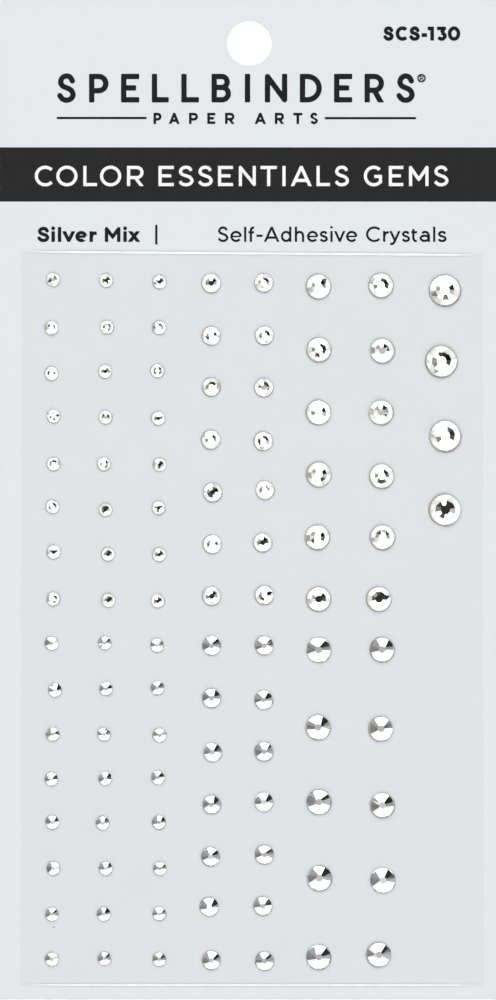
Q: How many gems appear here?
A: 102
